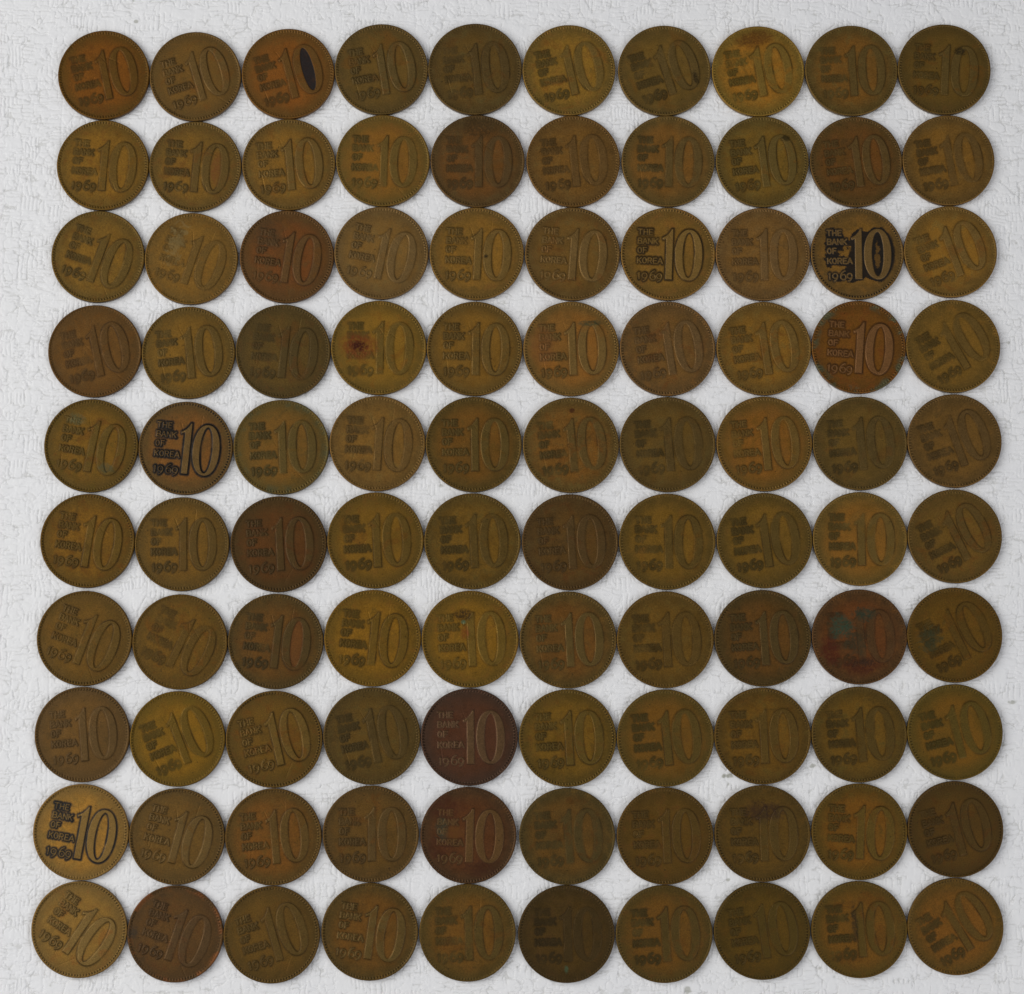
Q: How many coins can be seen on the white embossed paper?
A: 100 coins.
